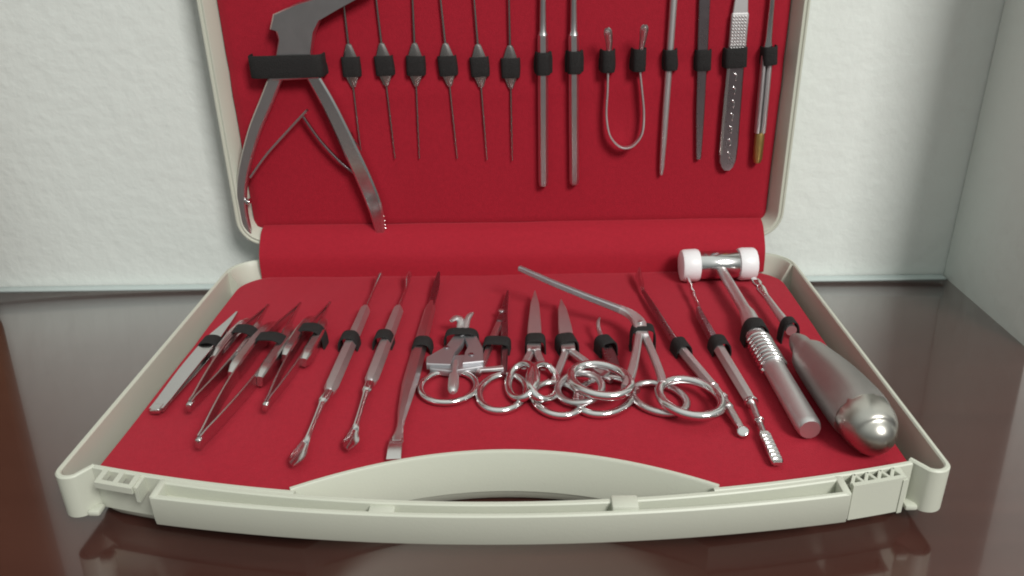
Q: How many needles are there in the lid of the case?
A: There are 6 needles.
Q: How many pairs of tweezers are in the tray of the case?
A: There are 4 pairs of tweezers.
